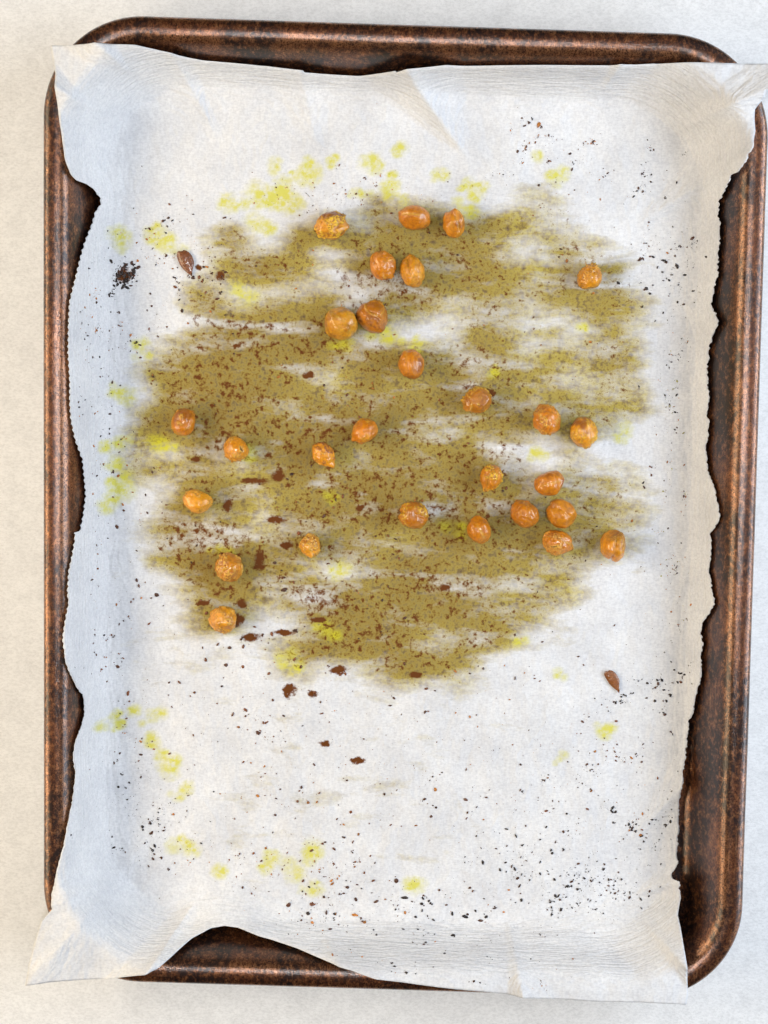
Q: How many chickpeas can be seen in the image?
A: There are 28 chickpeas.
